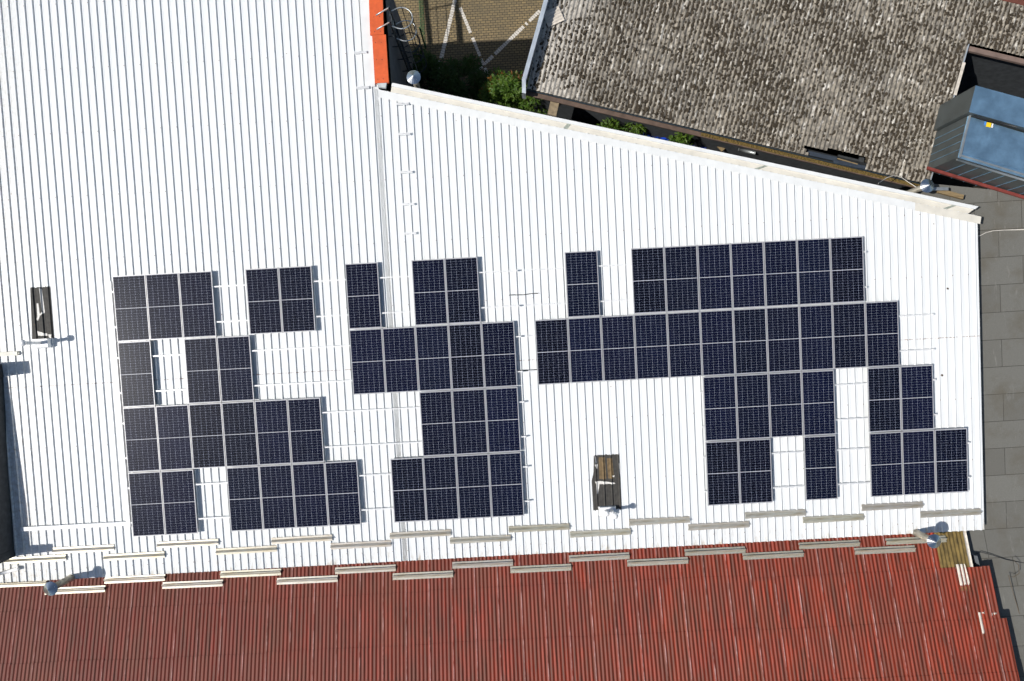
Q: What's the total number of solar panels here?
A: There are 66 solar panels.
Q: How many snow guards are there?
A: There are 34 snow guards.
